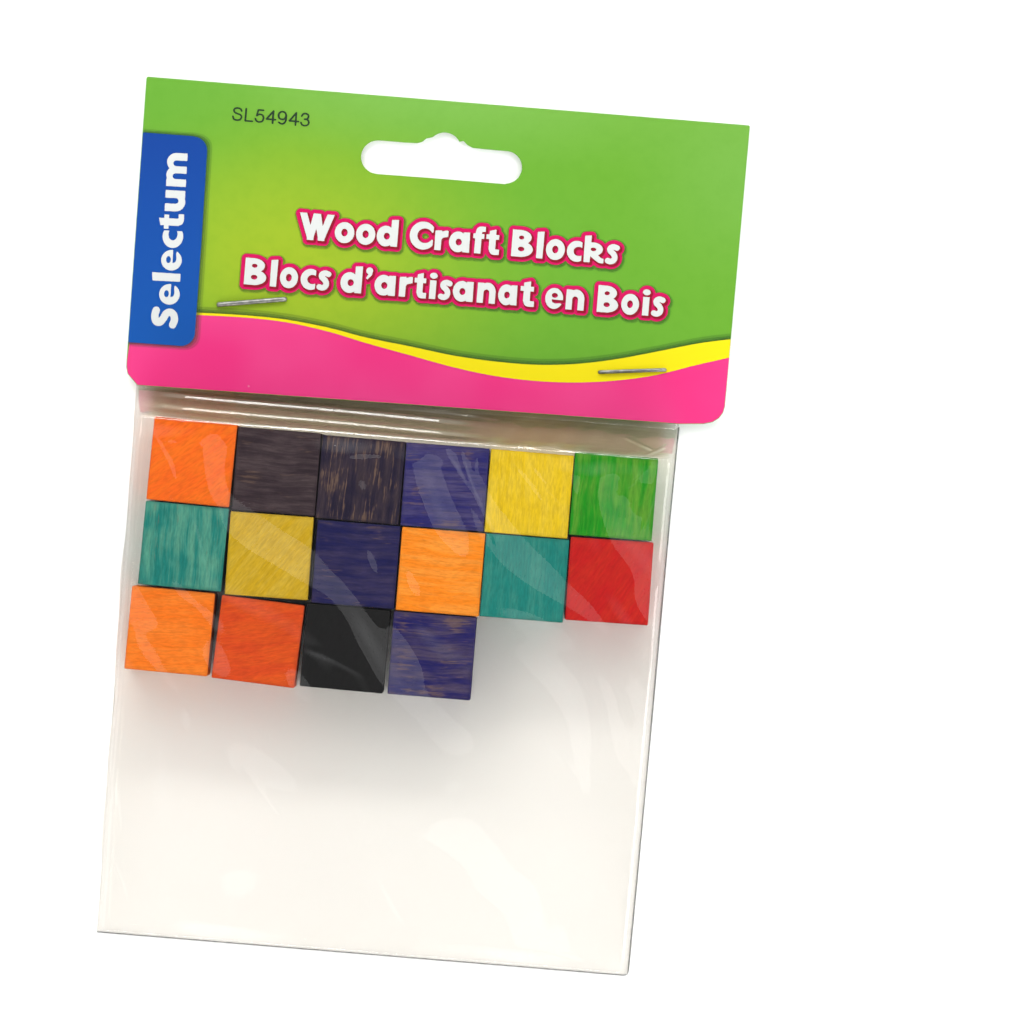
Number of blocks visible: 16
